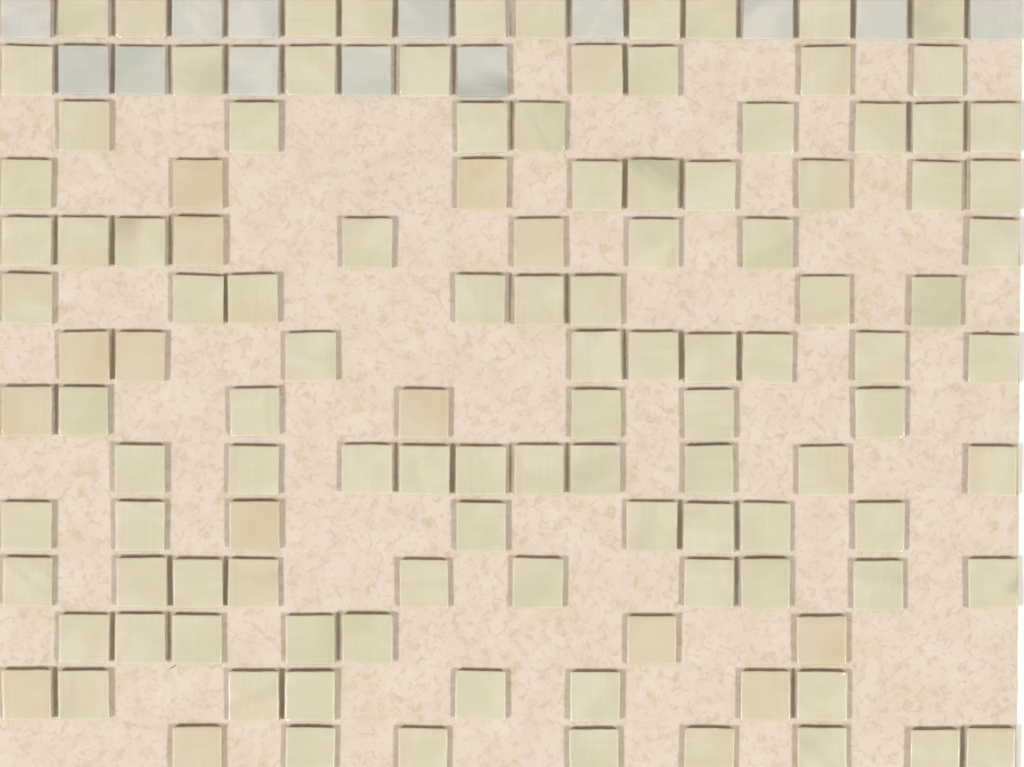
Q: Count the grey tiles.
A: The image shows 13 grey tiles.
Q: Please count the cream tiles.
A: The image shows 119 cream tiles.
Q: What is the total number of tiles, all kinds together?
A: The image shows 132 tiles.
